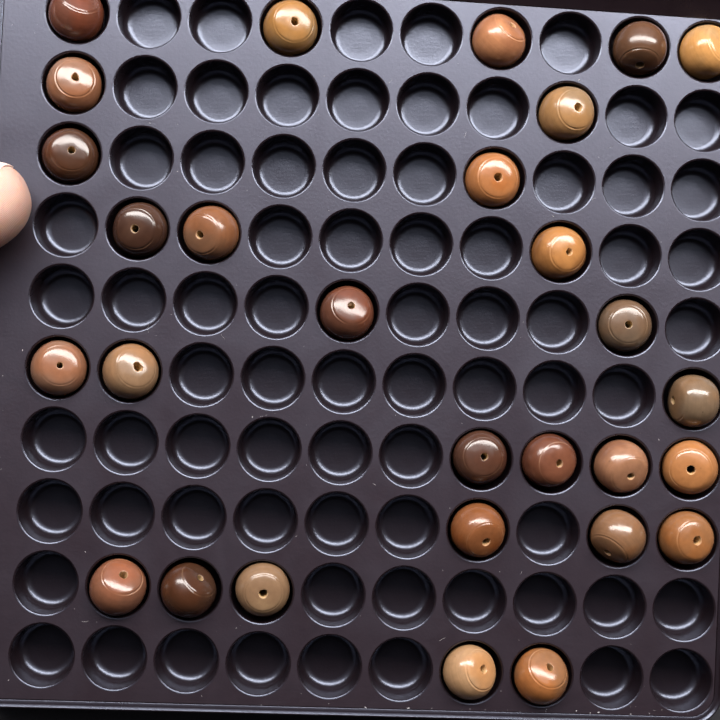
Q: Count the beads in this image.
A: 29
